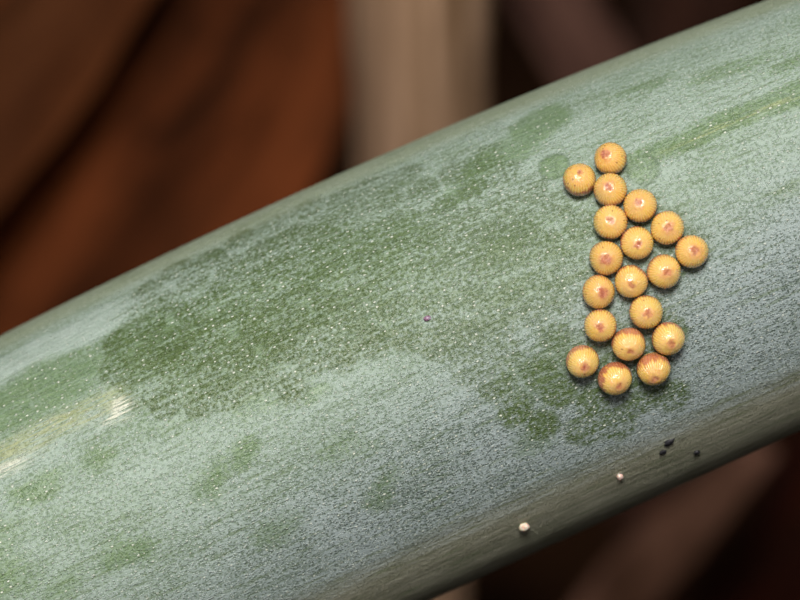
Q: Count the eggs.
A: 19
